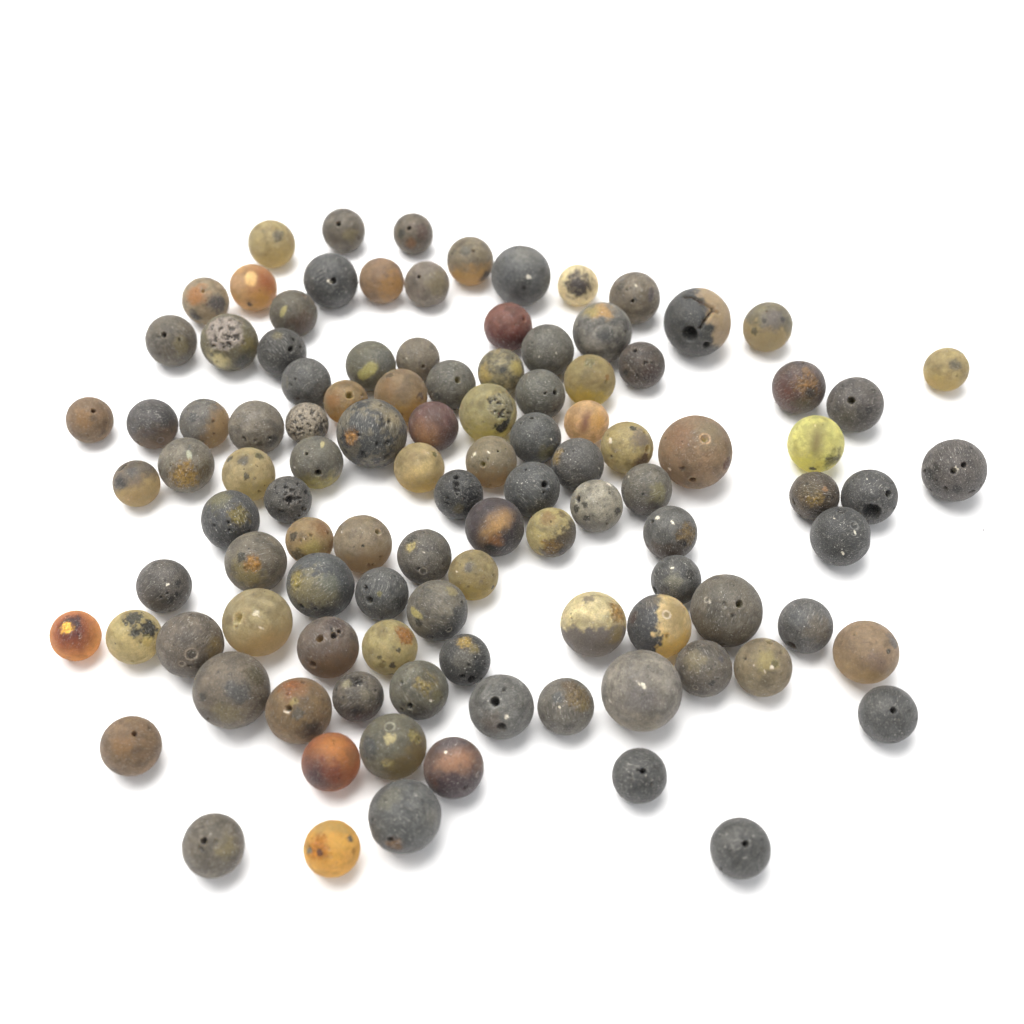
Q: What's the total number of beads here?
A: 108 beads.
